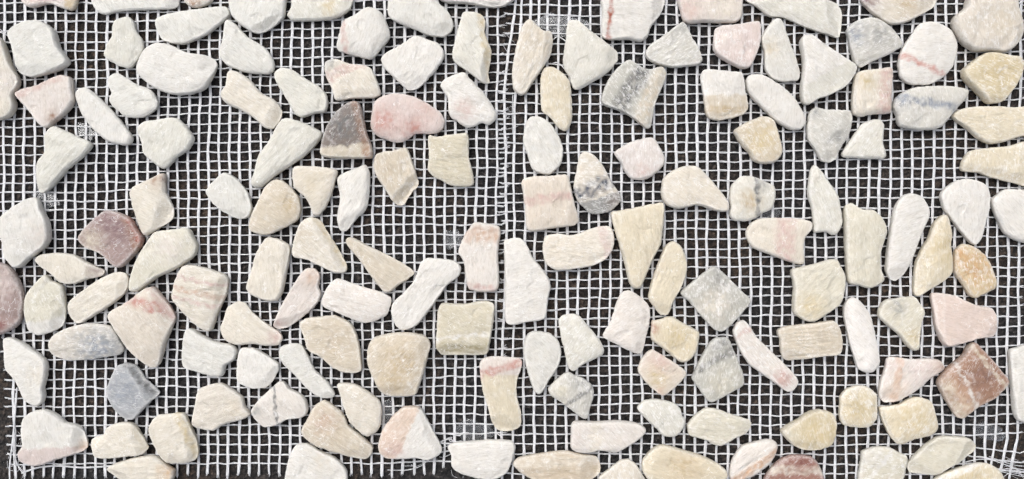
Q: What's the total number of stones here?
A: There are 147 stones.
